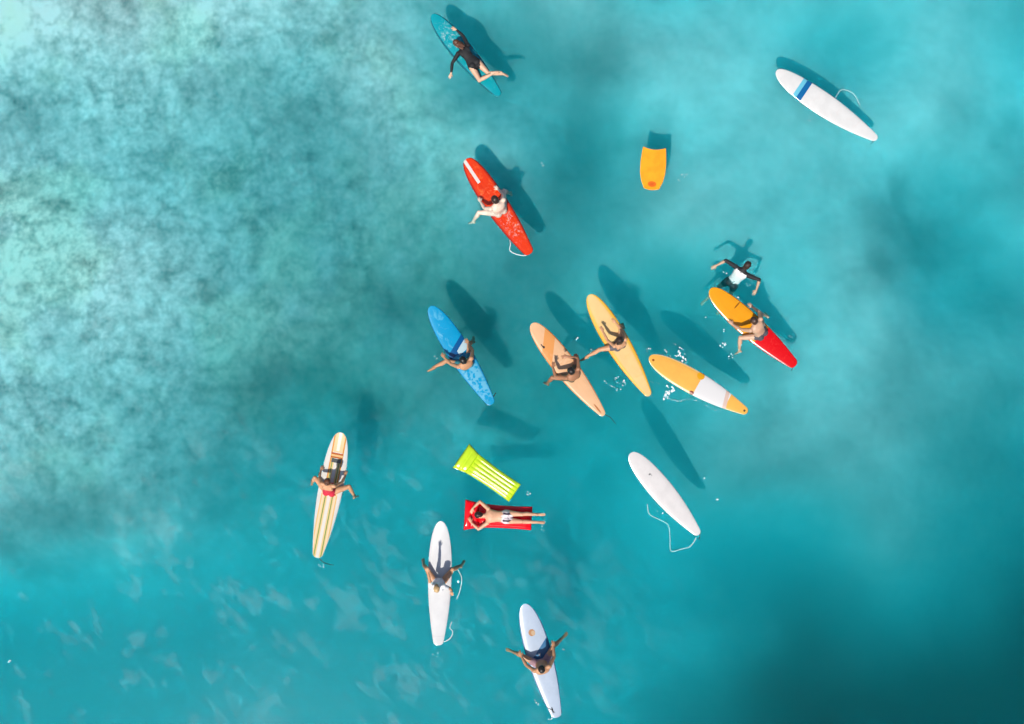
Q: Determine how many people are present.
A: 11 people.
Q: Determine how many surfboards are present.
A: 12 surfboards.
